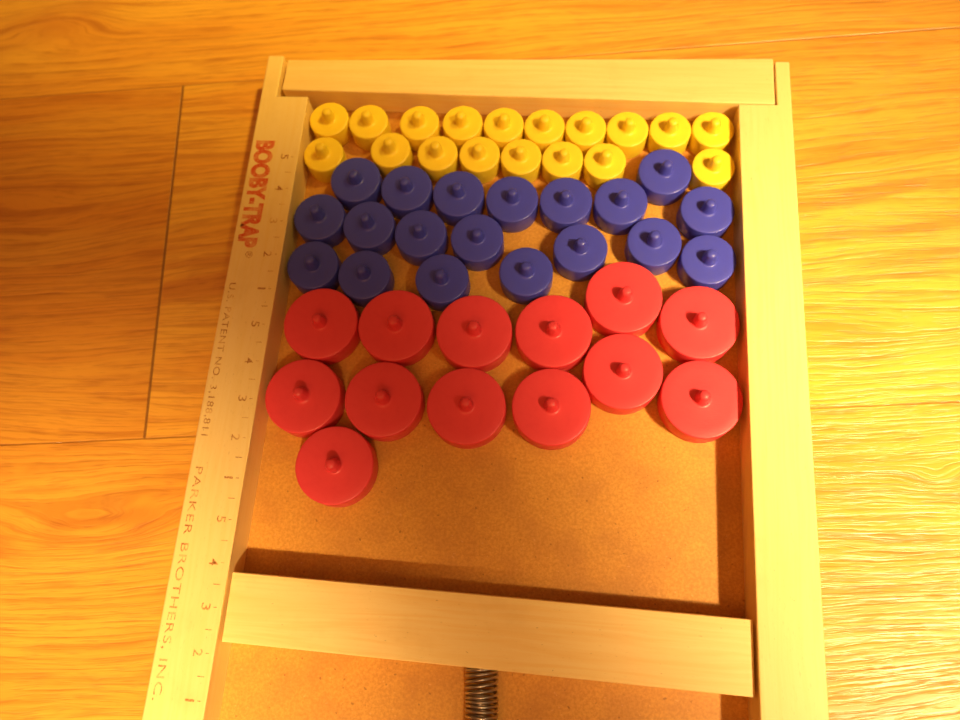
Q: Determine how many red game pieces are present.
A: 13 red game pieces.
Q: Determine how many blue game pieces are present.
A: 19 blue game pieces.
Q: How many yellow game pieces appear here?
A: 18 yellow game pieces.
